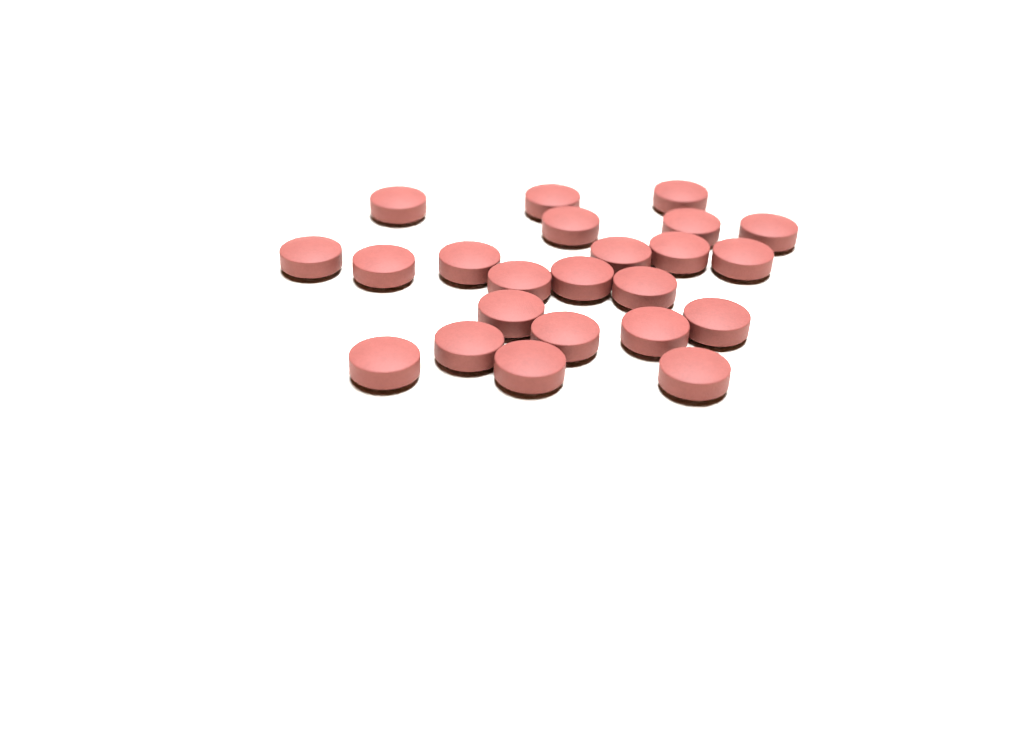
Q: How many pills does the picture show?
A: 23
